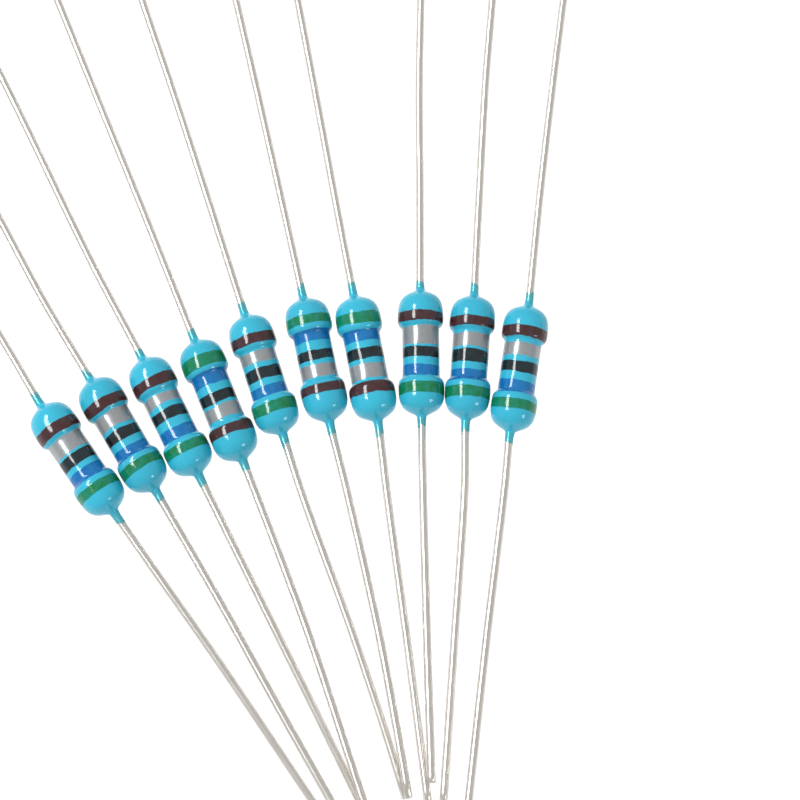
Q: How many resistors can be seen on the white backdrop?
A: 10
